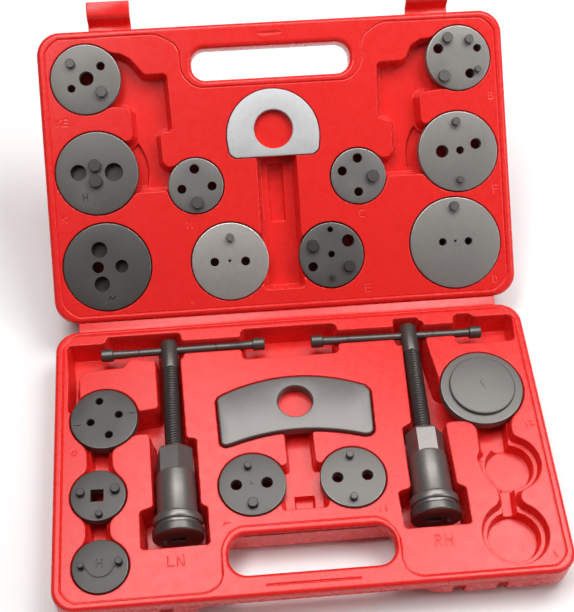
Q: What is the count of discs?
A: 16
